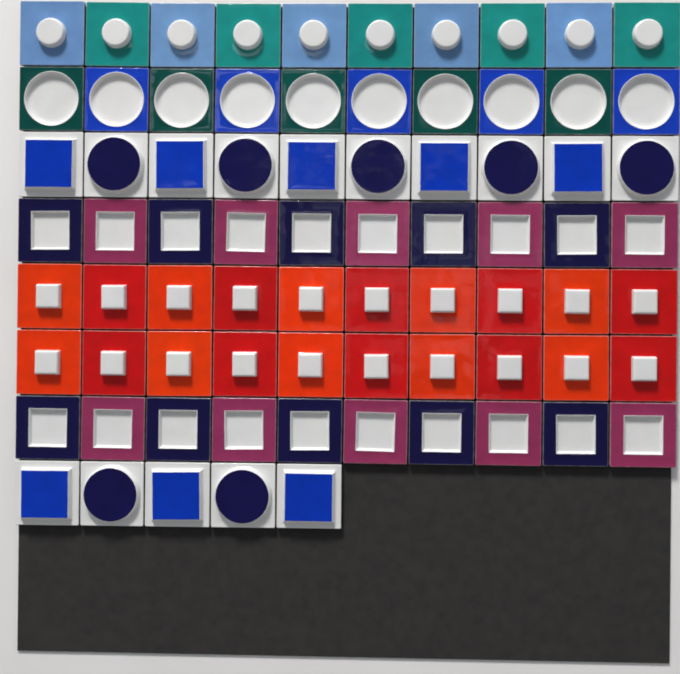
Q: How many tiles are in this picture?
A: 75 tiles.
